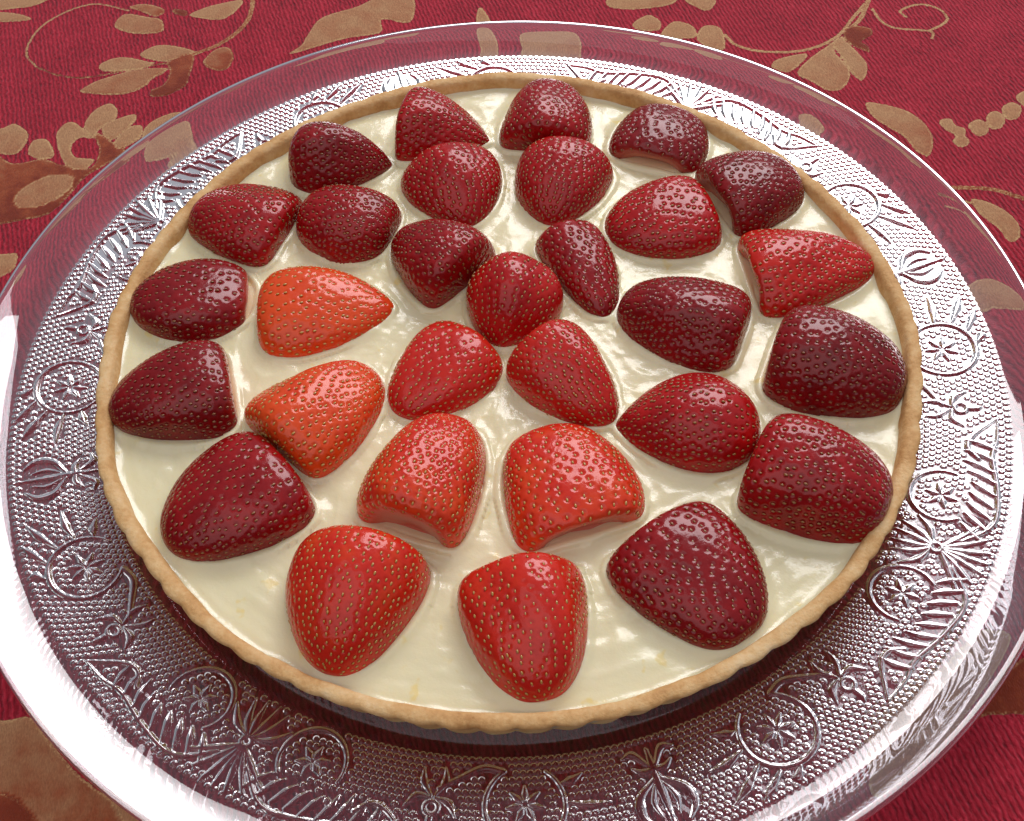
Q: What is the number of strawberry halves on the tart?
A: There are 30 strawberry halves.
